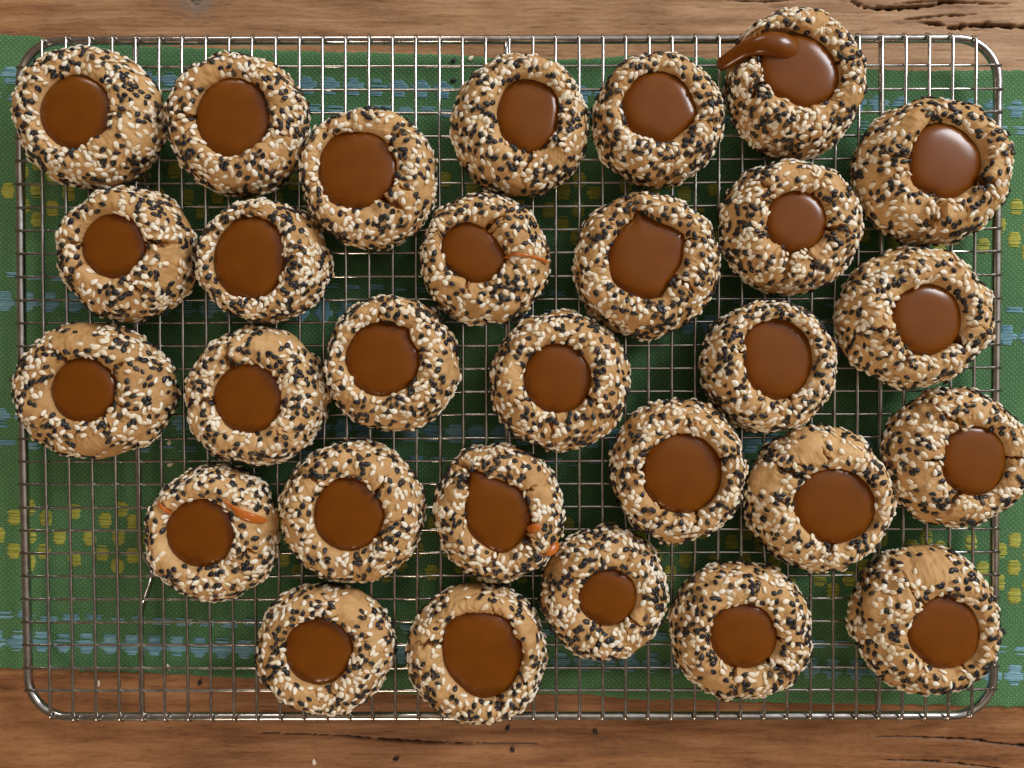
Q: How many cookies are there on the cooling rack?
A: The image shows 29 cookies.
